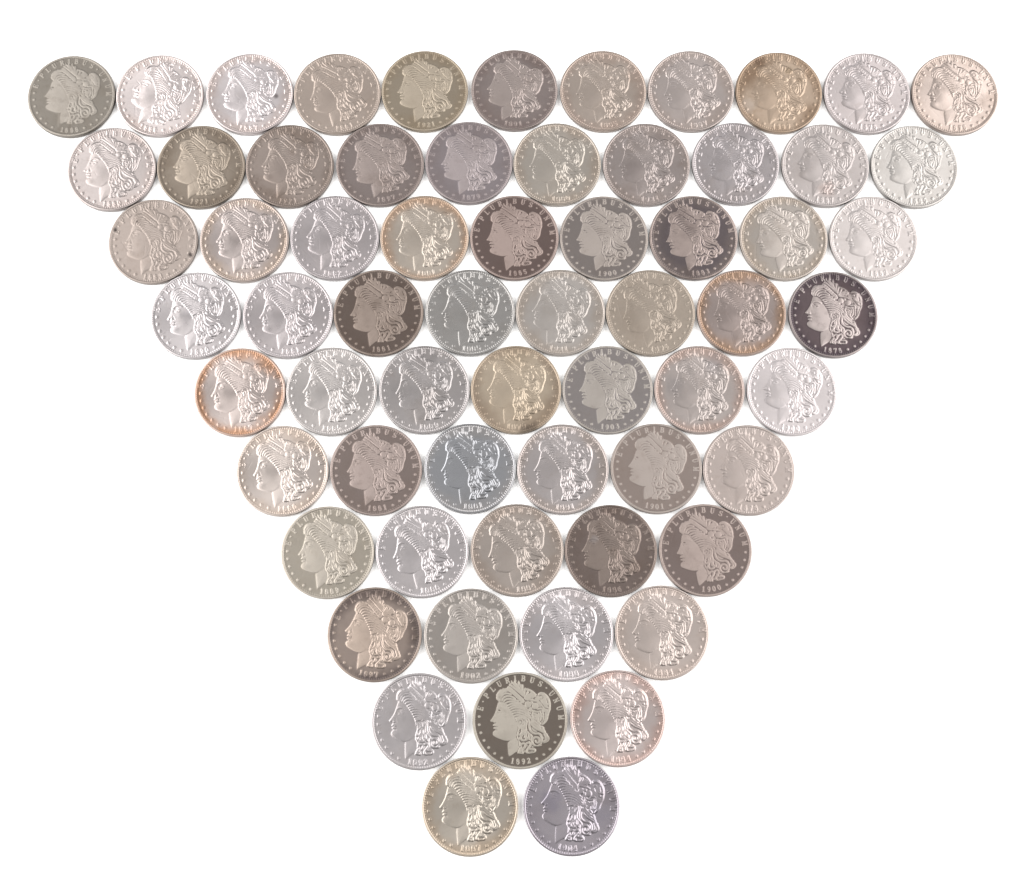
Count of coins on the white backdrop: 65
